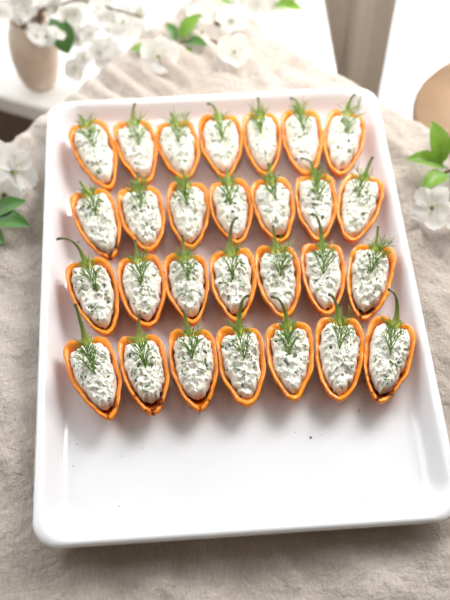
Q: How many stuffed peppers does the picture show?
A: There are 28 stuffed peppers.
